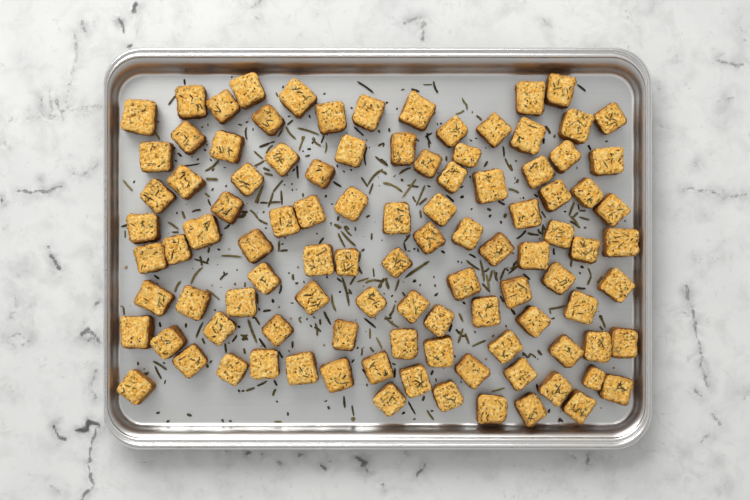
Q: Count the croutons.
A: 102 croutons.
